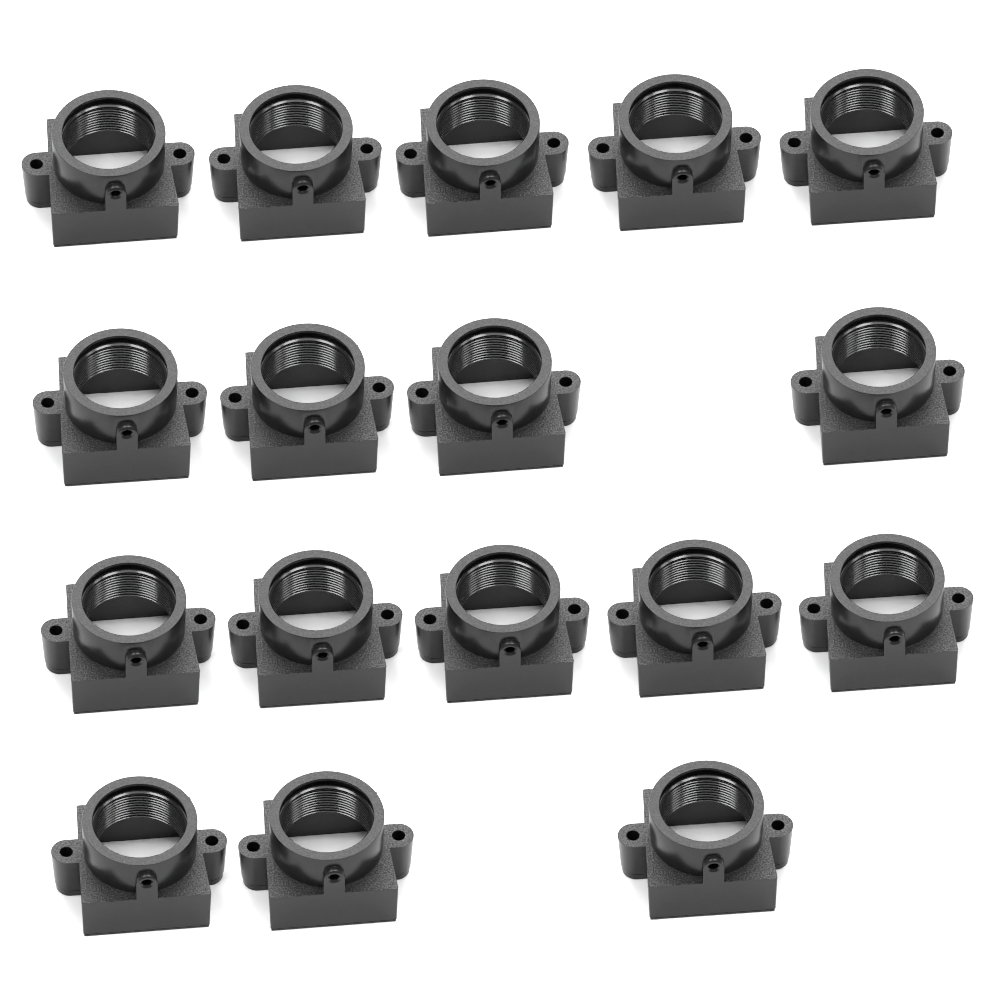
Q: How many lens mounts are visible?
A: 17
